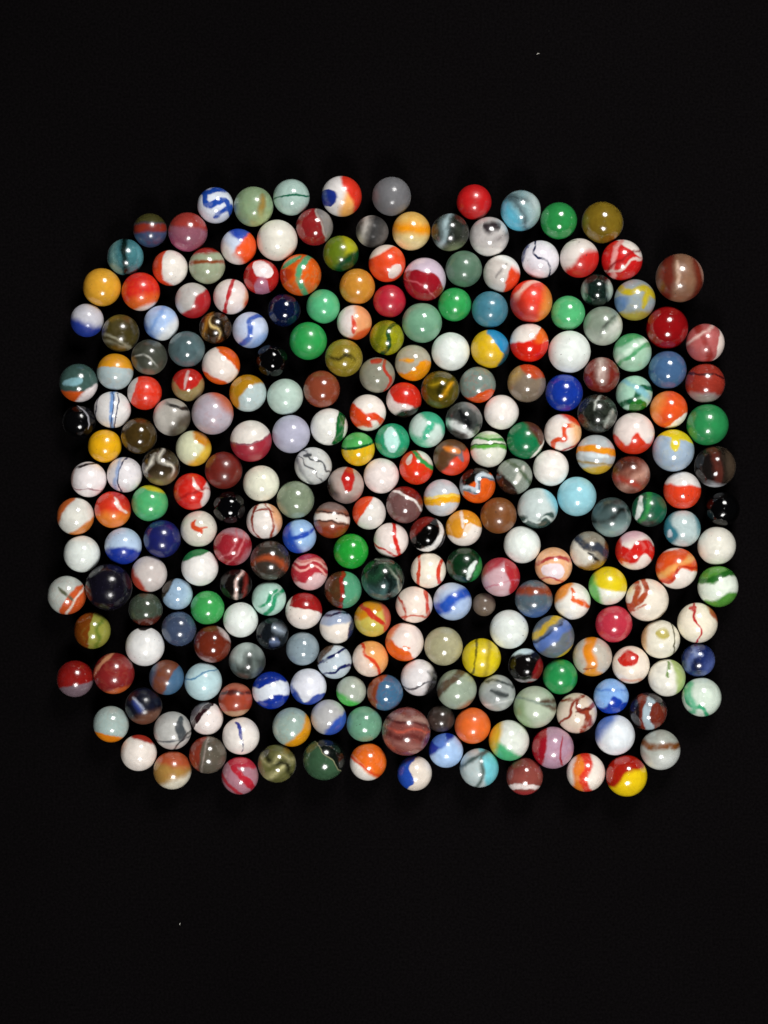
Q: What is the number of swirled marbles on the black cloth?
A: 200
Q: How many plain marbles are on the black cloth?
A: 57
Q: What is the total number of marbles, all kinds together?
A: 257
